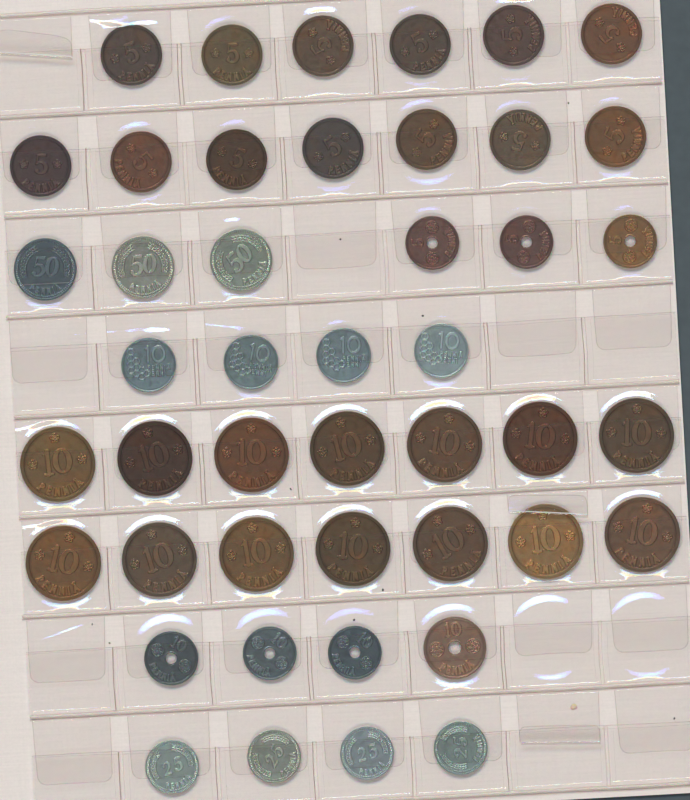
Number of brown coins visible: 31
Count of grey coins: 14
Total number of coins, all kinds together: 45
